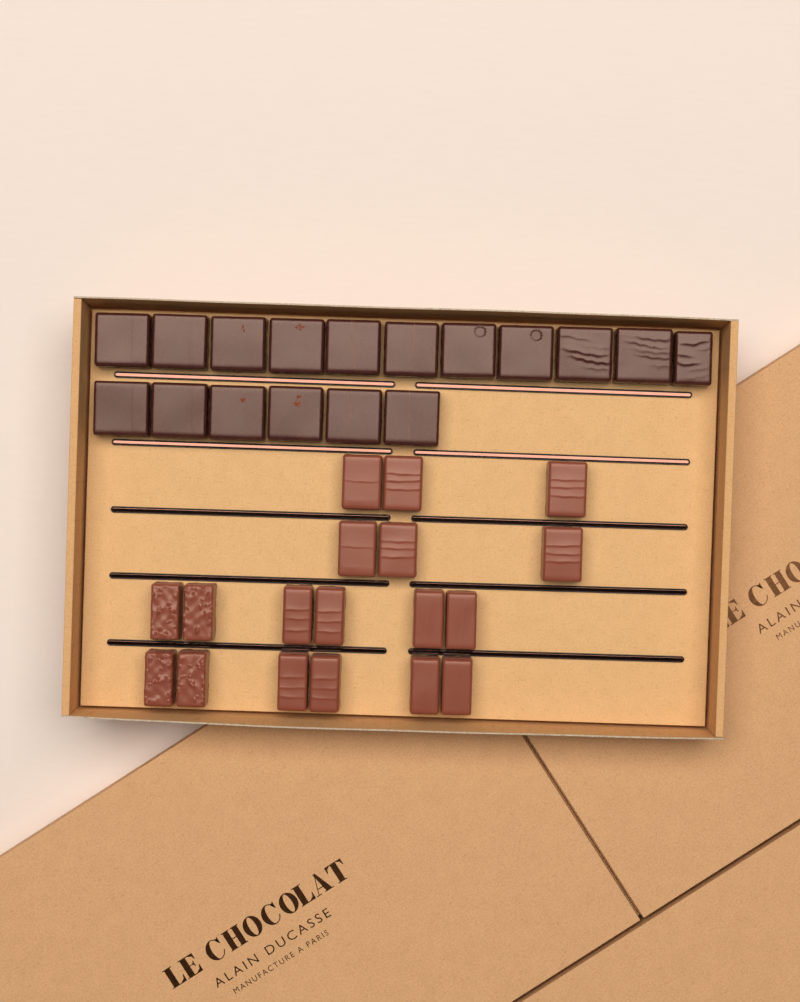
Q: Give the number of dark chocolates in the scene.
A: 17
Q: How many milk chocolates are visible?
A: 18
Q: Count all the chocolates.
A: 35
